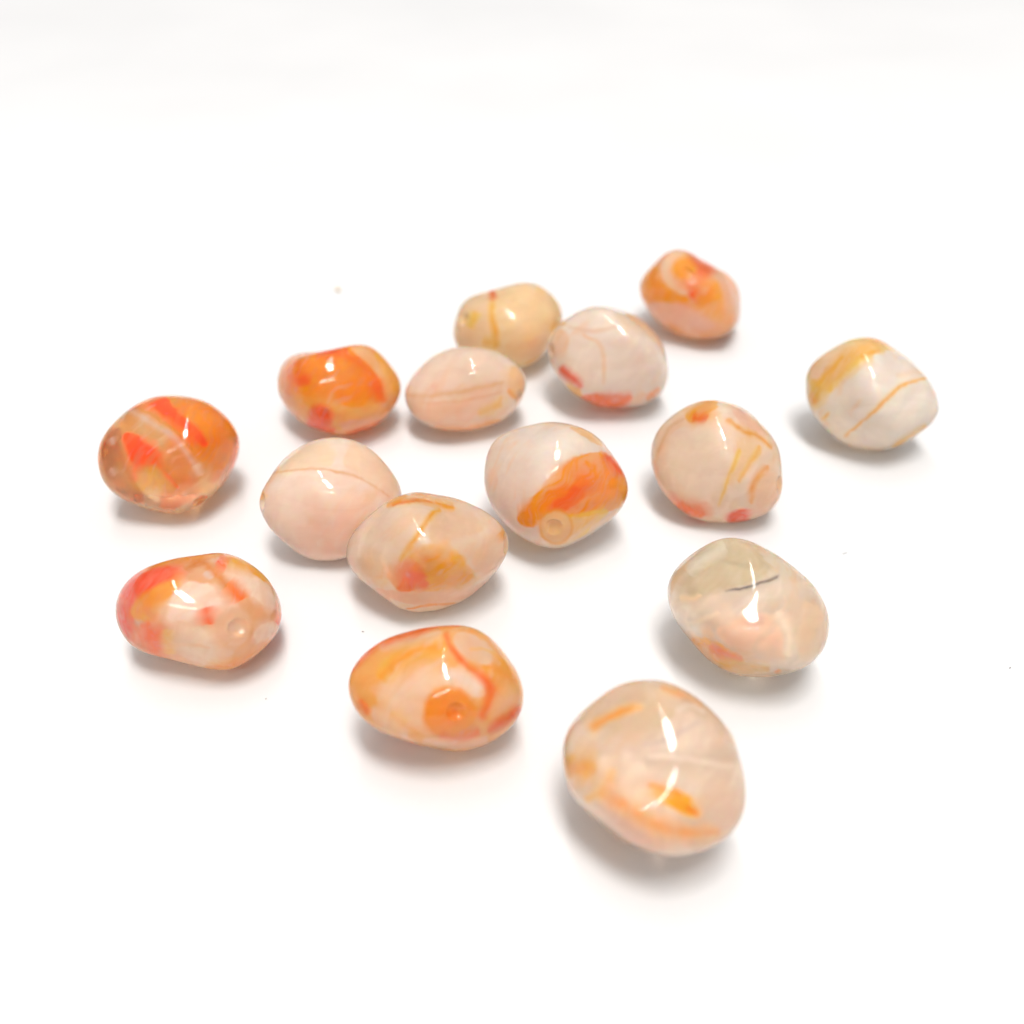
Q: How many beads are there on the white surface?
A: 15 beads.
